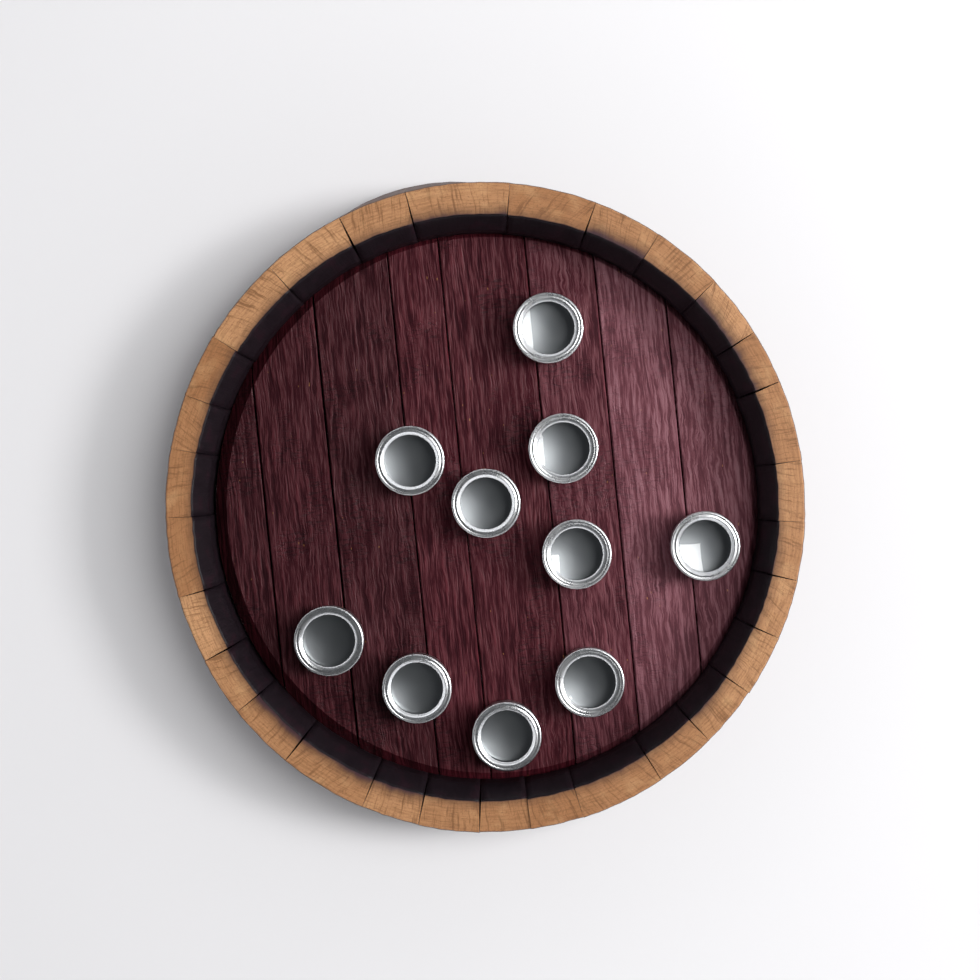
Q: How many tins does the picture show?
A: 10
